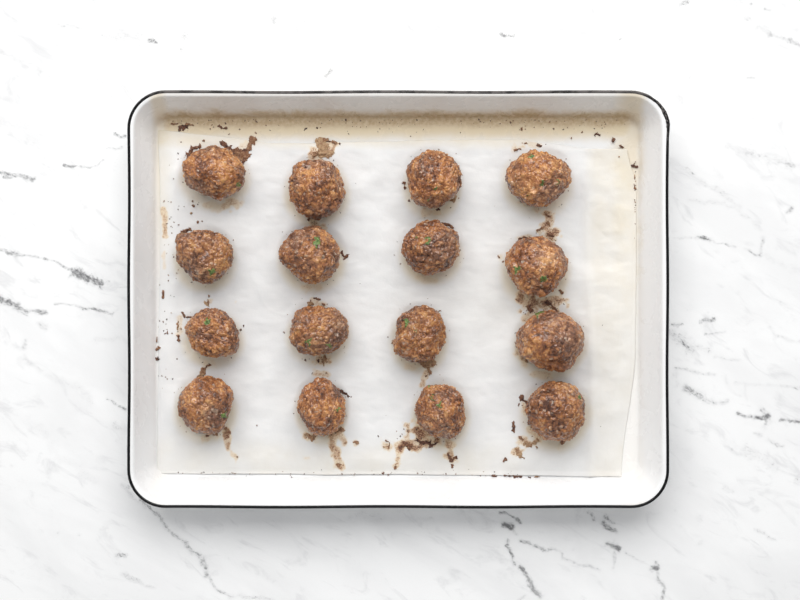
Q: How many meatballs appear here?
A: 16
